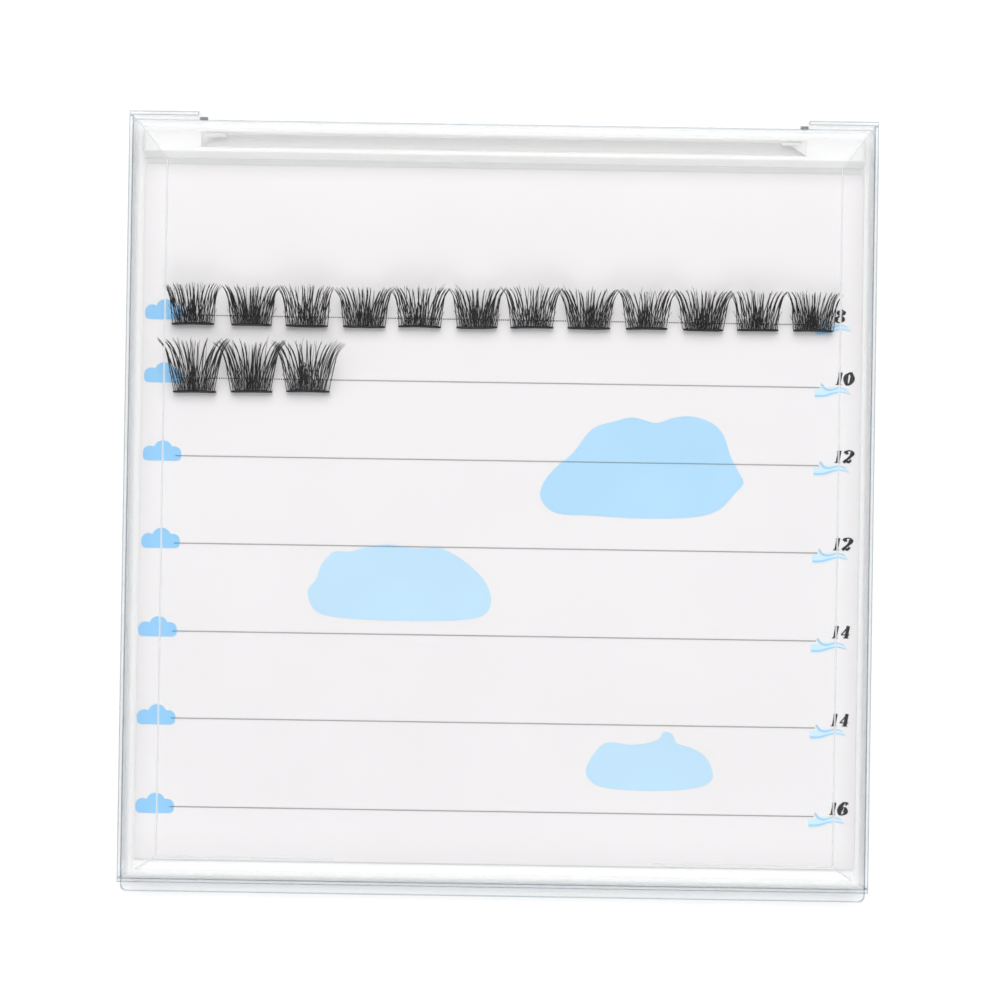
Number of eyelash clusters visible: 15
